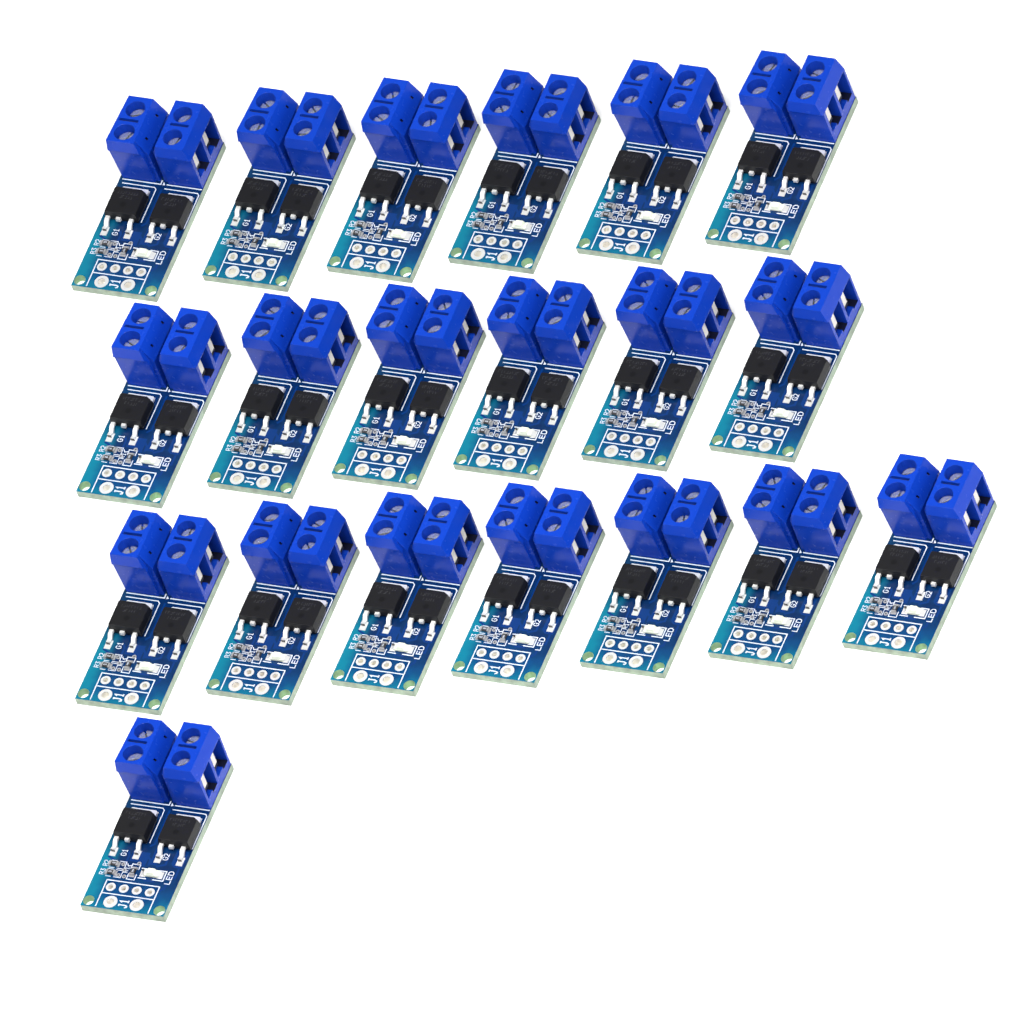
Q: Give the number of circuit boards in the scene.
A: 20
